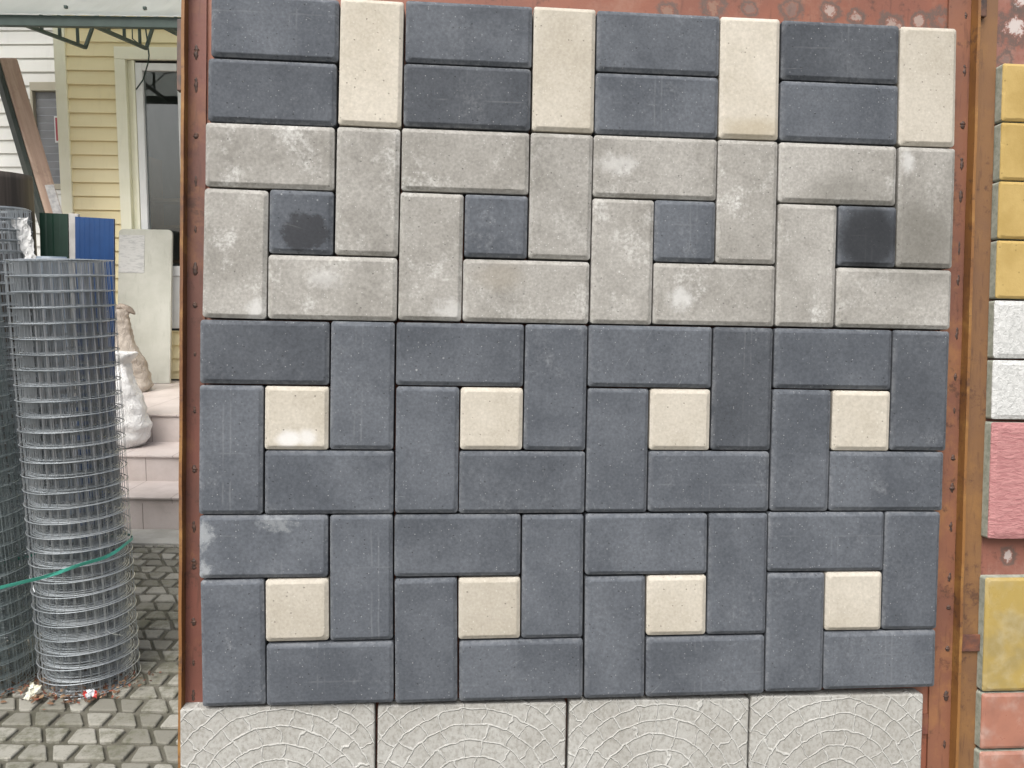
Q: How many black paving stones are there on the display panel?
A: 44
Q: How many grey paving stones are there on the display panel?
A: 16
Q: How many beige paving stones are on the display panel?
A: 12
